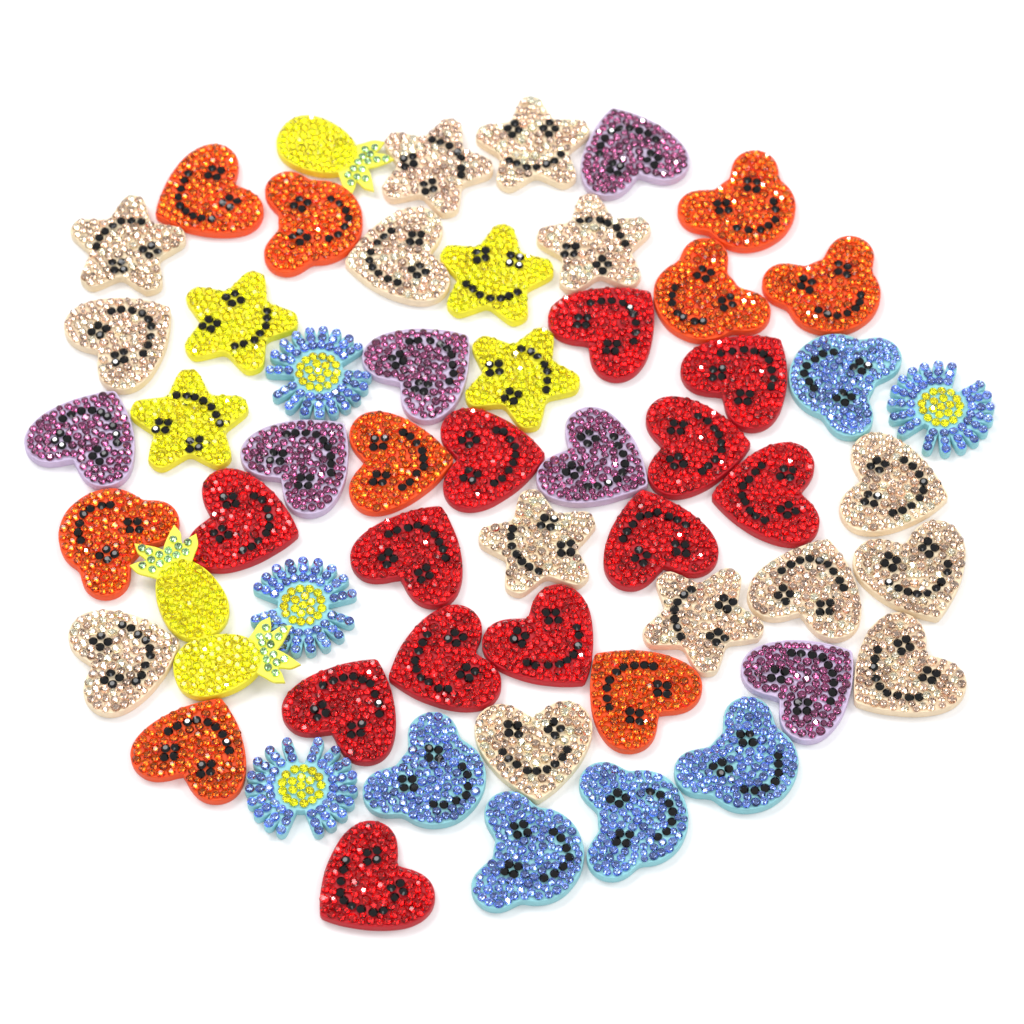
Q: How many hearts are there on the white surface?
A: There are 30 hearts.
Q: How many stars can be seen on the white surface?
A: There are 10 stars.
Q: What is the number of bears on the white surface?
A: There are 10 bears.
